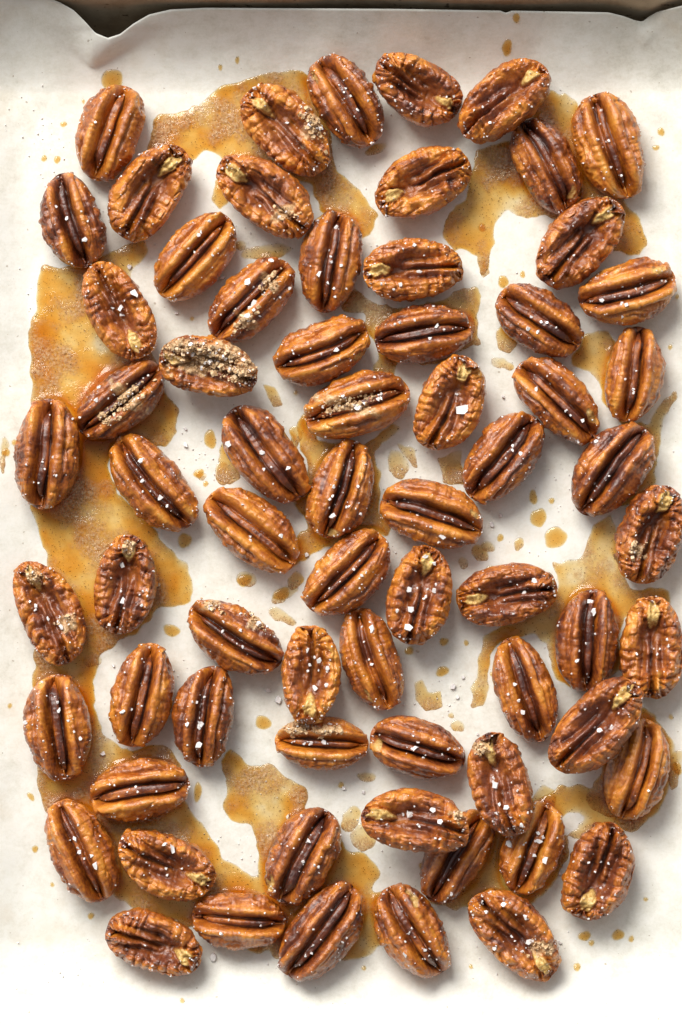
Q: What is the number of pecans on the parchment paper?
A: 68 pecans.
